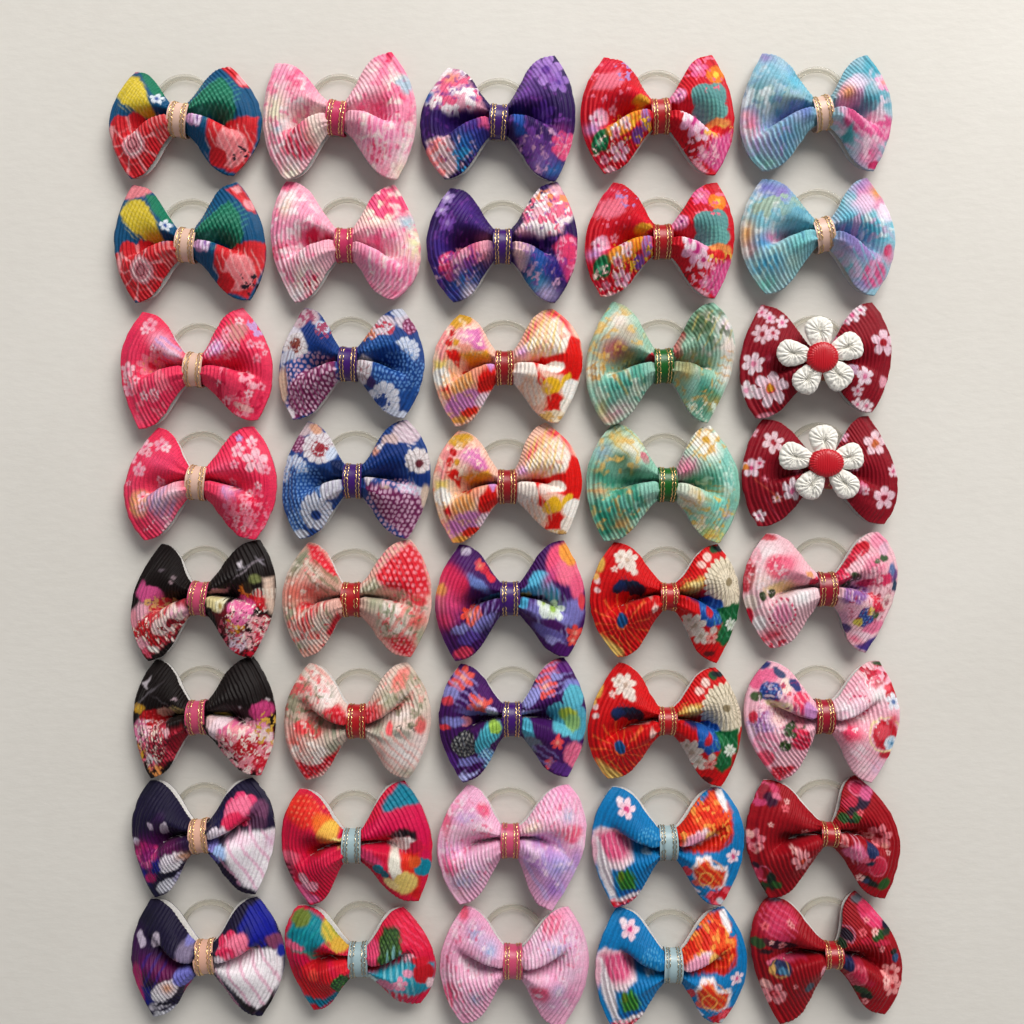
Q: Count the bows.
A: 40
